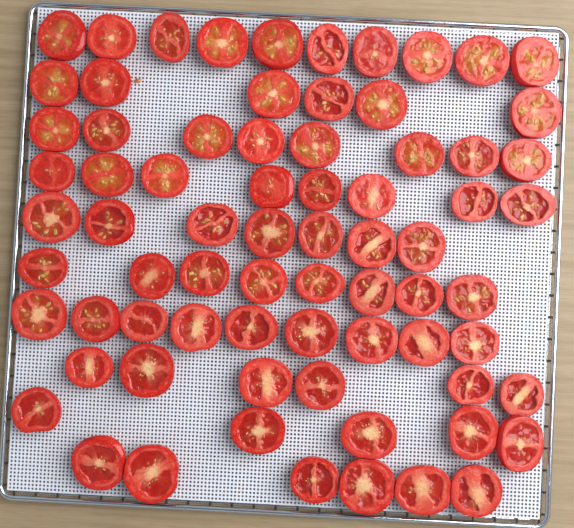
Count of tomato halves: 73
